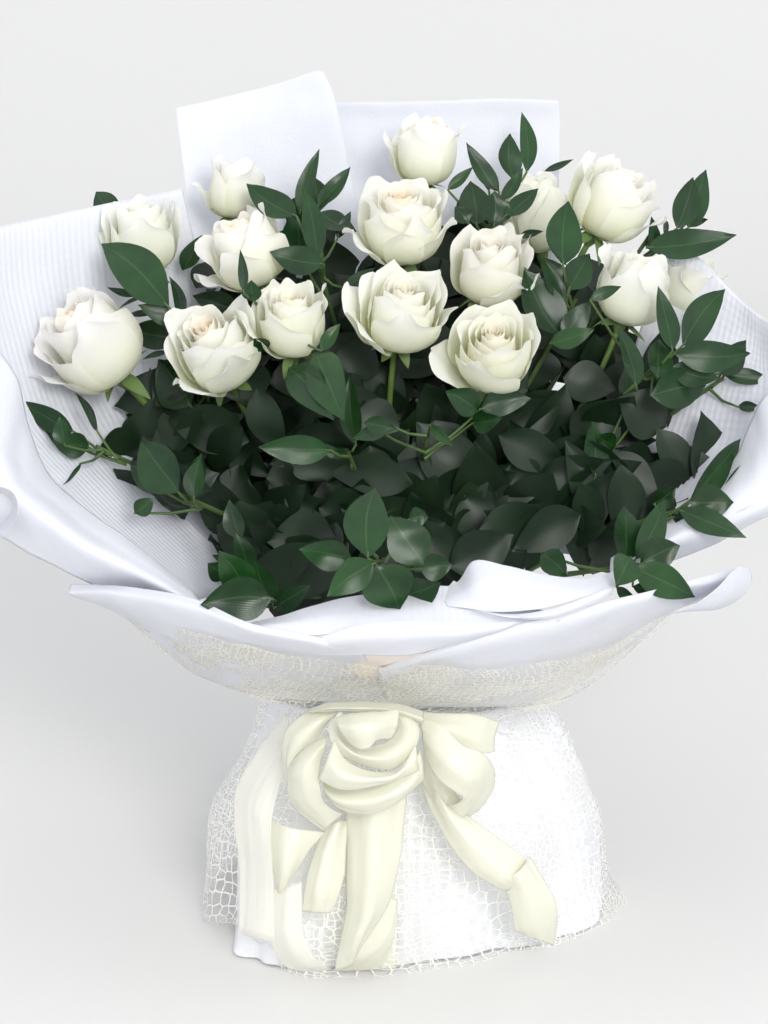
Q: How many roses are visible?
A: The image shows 15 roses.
